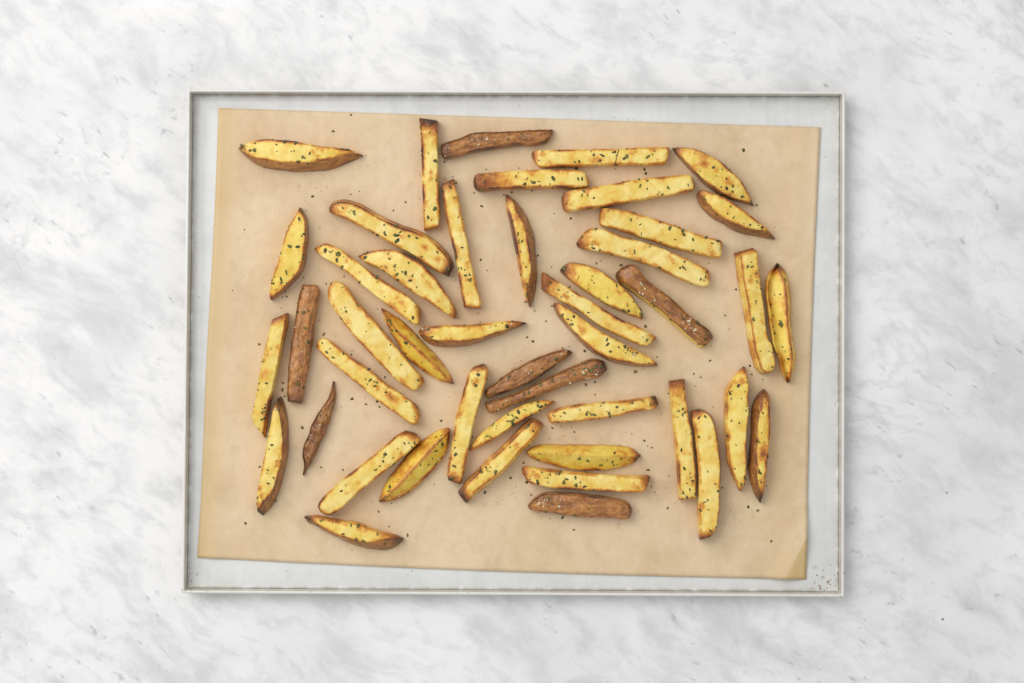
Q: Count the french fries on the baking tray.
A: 46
